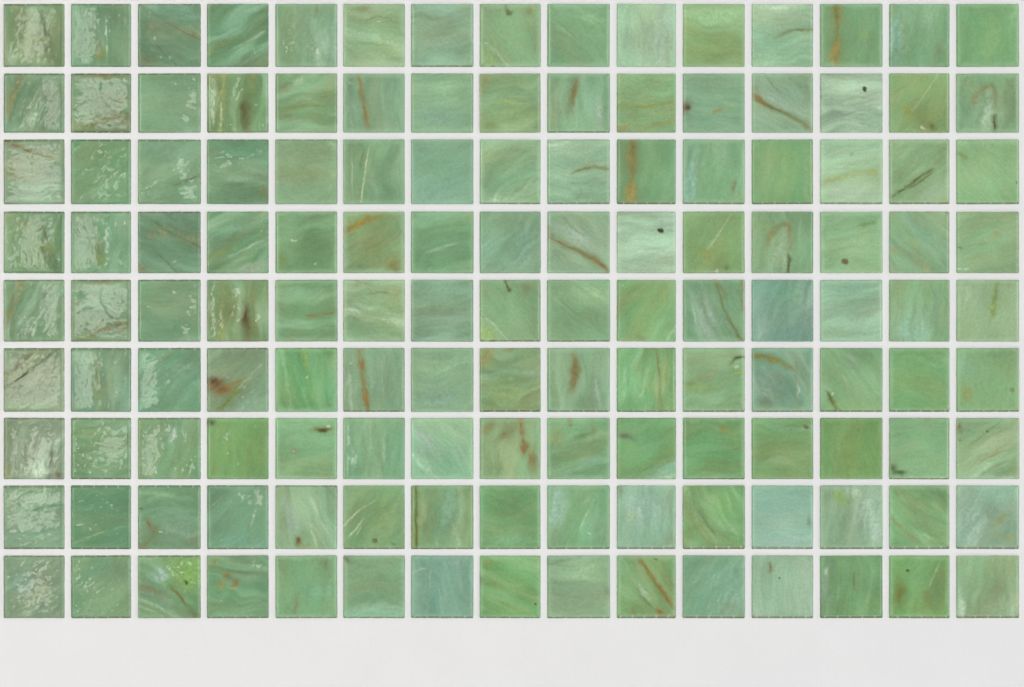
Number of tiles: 135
